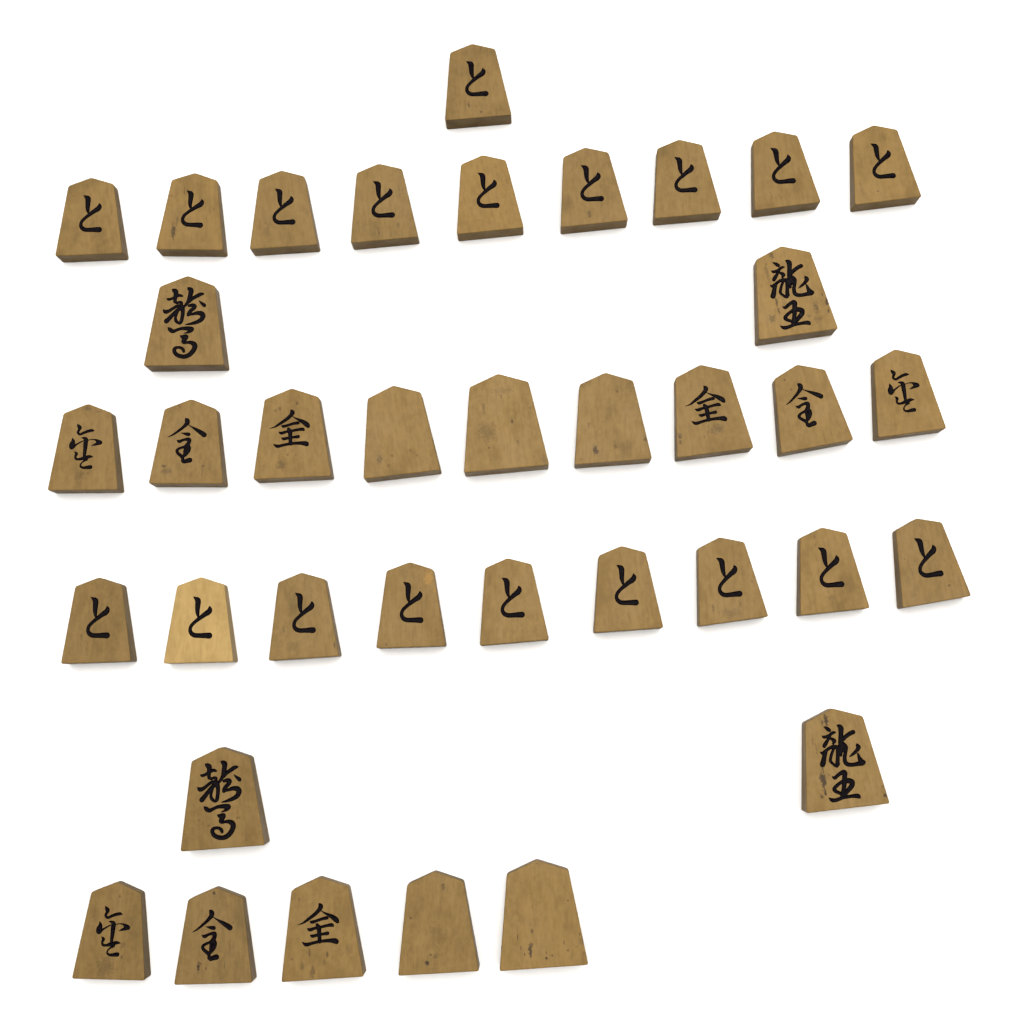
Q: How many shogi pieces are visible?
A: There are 37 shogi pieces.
